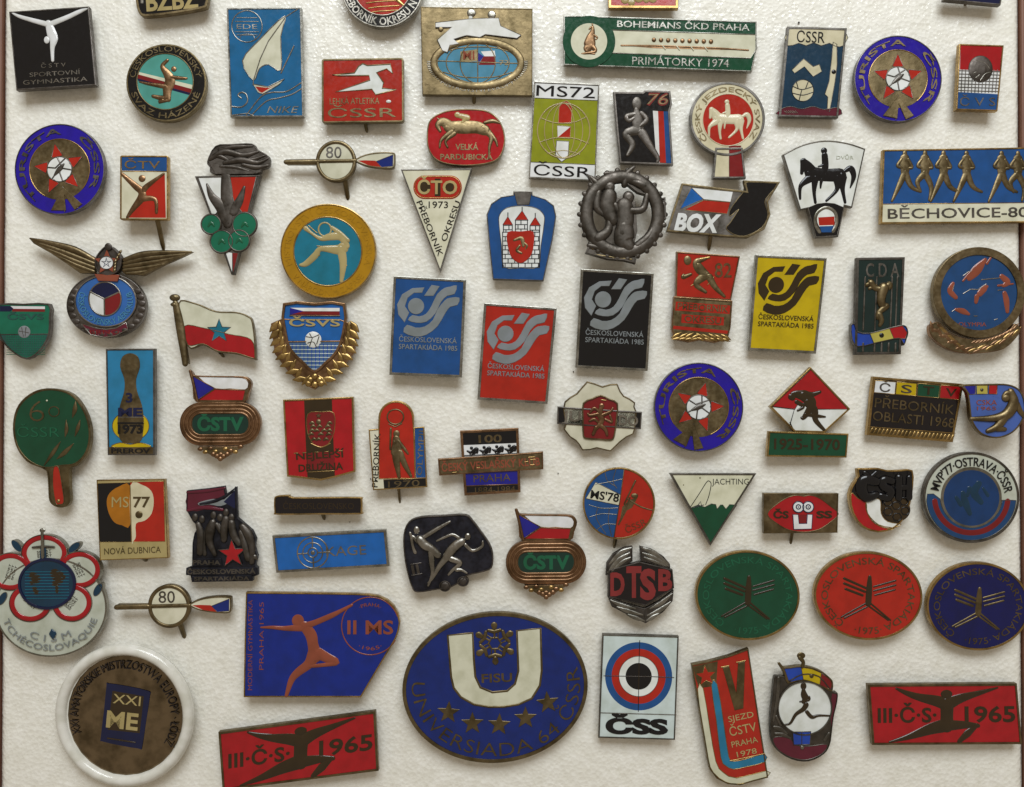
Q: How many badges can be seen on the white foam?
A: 75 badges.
